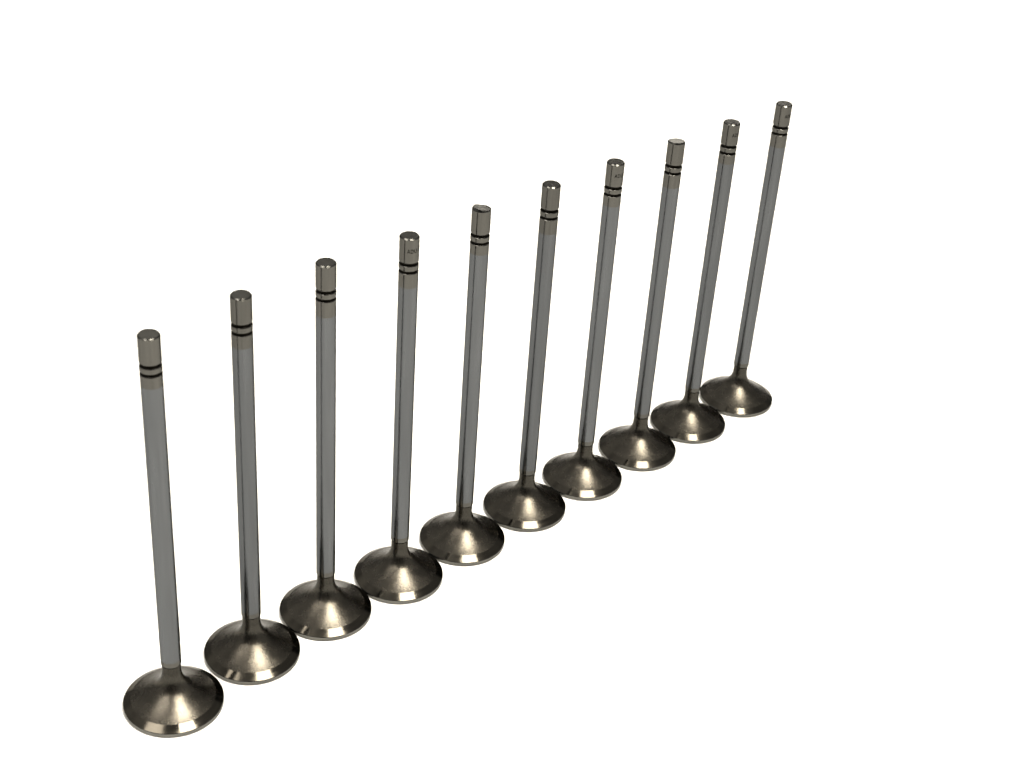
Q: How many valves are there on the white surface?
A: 10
